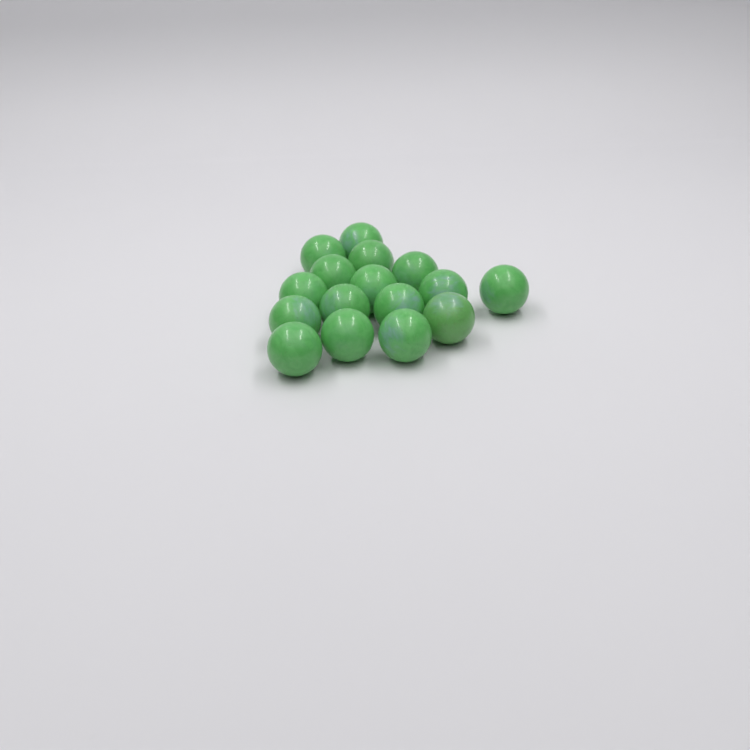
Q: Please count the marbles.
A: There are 16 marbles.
